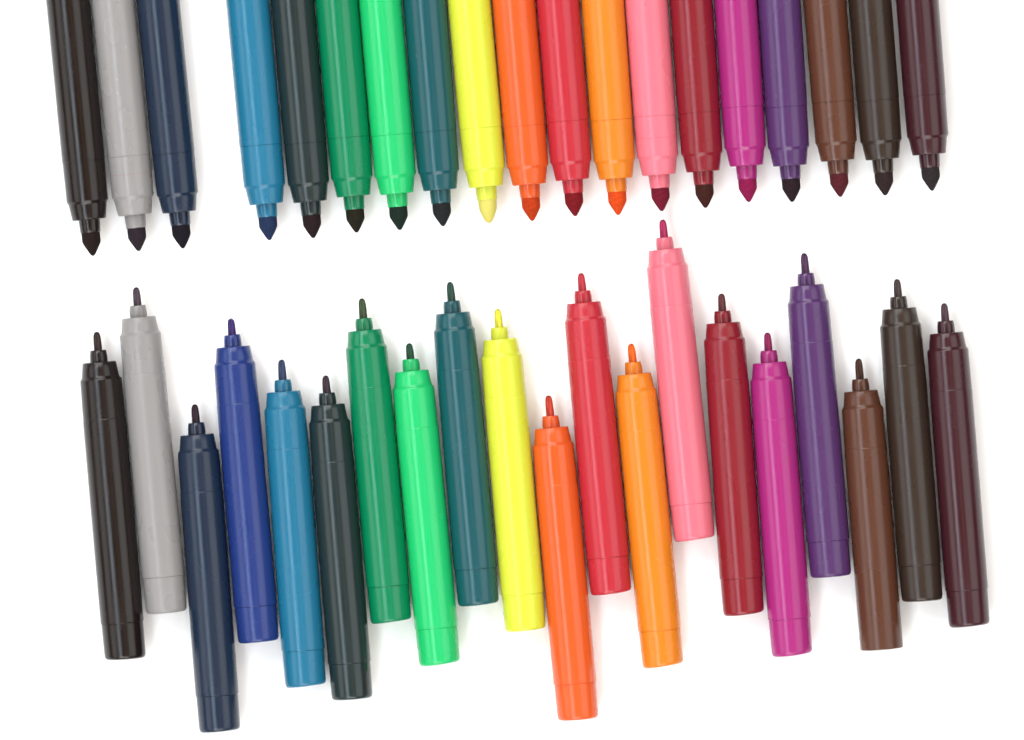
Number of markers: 39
